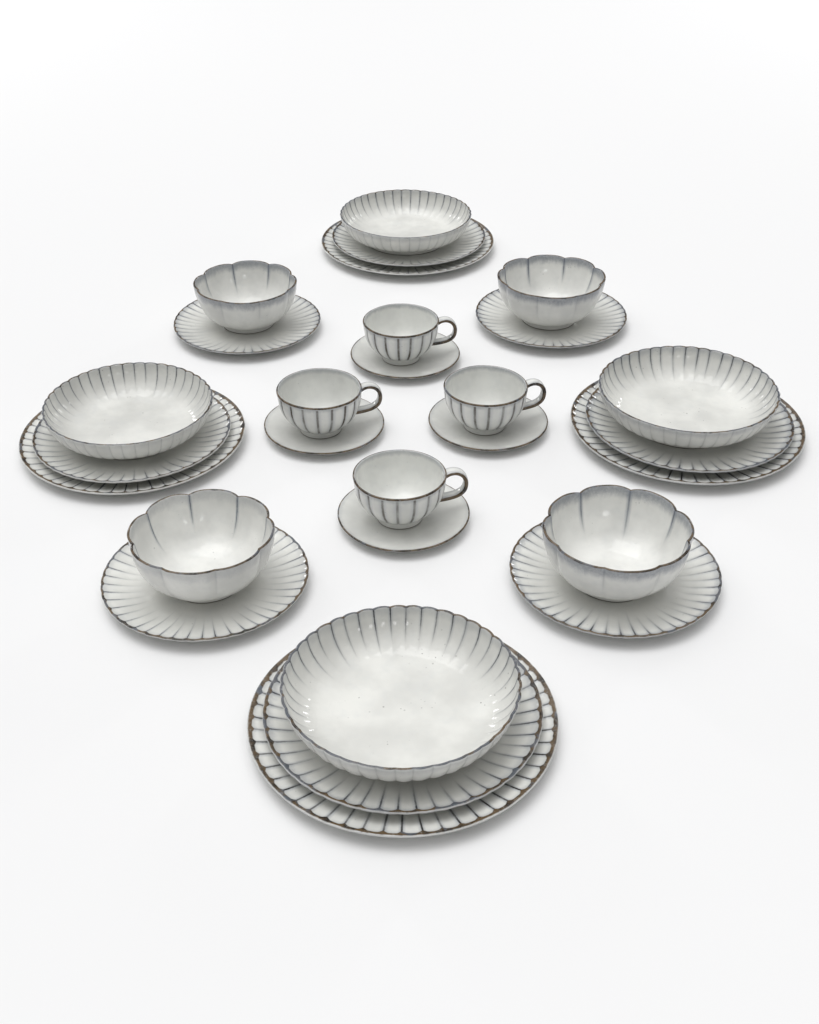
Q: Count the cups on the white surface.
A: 4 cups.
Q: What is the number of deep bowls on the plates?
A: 4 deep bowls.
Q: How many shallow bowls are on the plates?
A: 4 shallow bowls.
